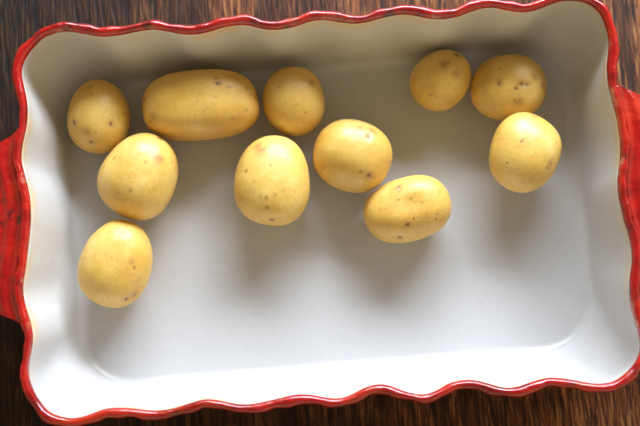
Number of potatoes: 11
